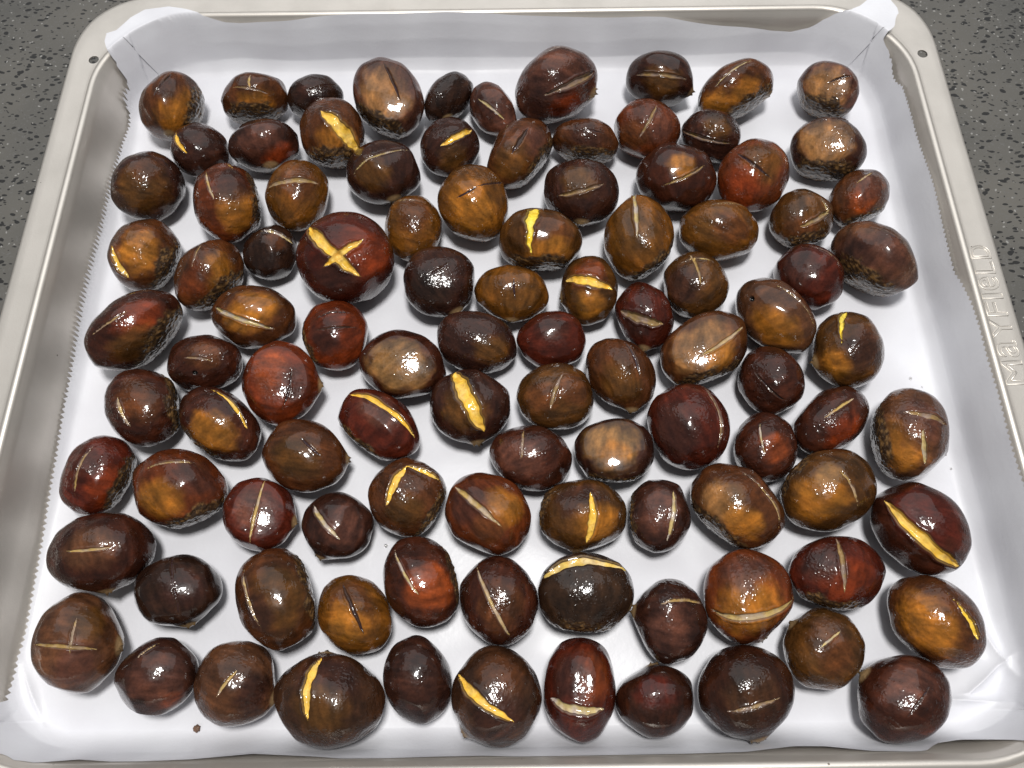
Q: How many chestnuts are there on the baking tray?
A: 102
